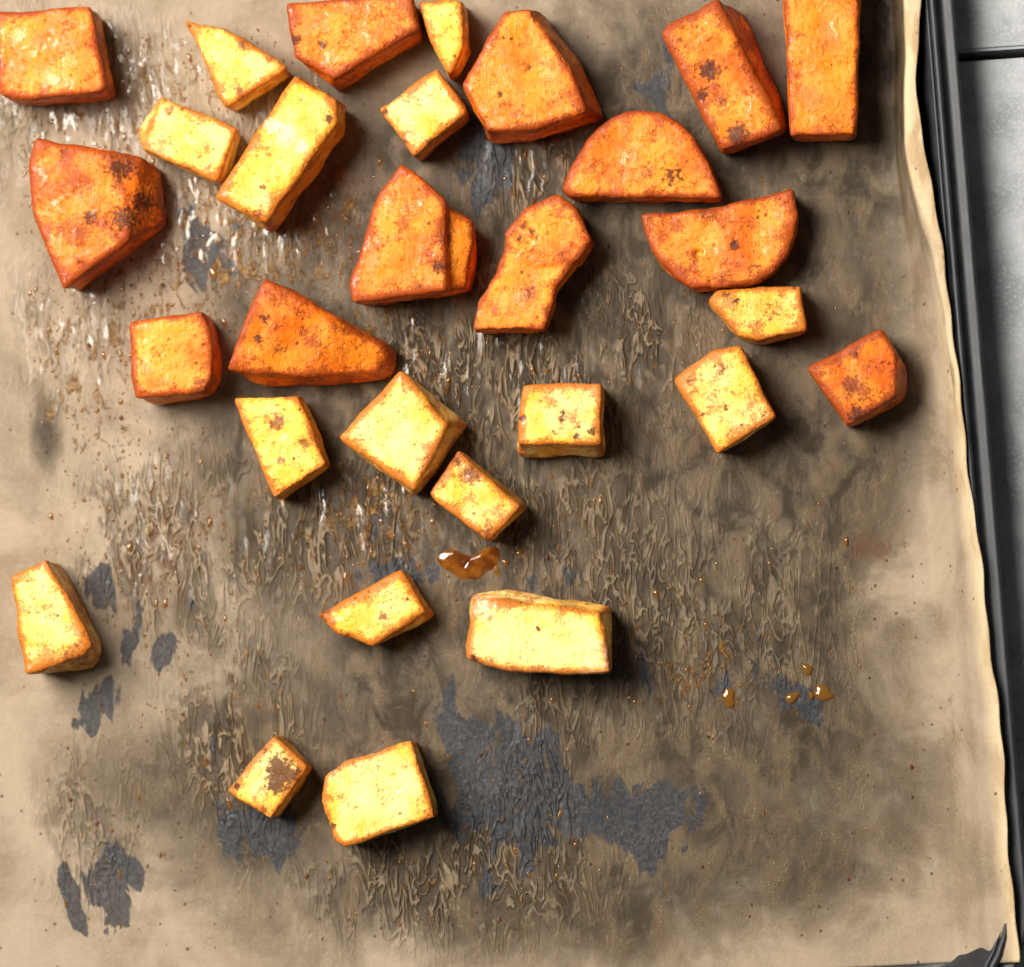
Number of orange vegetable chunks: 13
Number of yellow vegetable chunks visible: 16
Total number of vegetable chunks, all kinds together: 29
